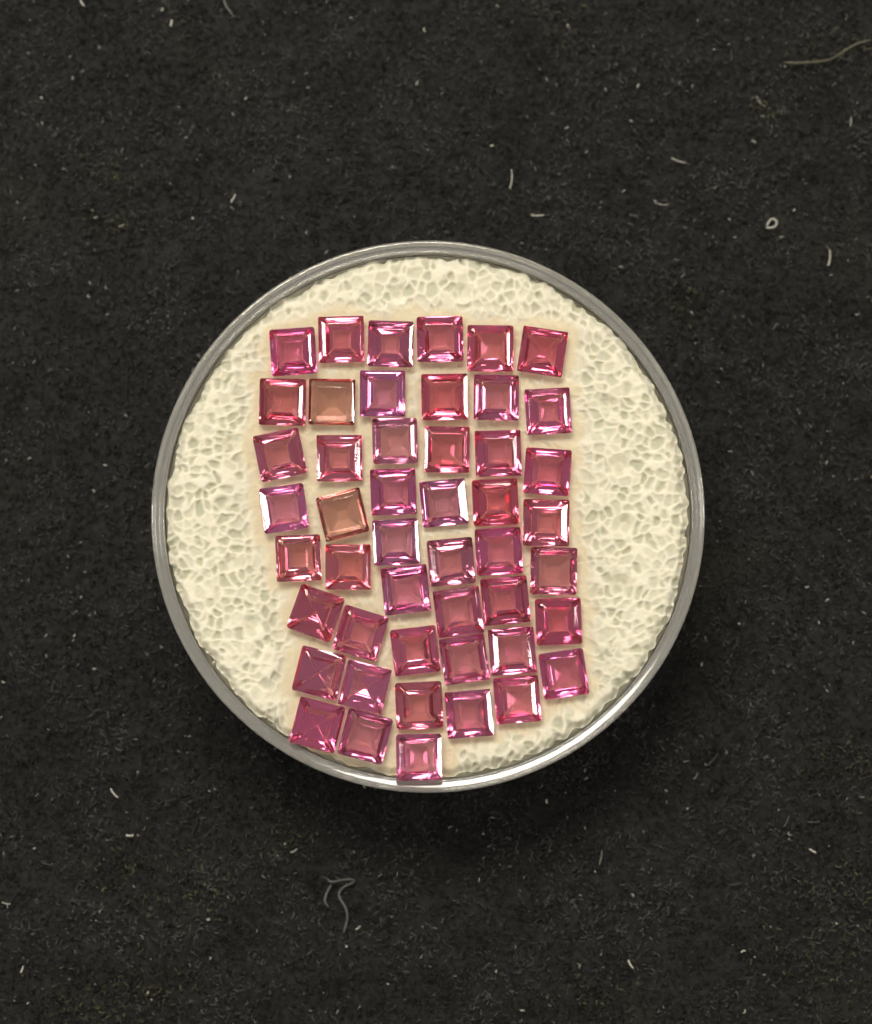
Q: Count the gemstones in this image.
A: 48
